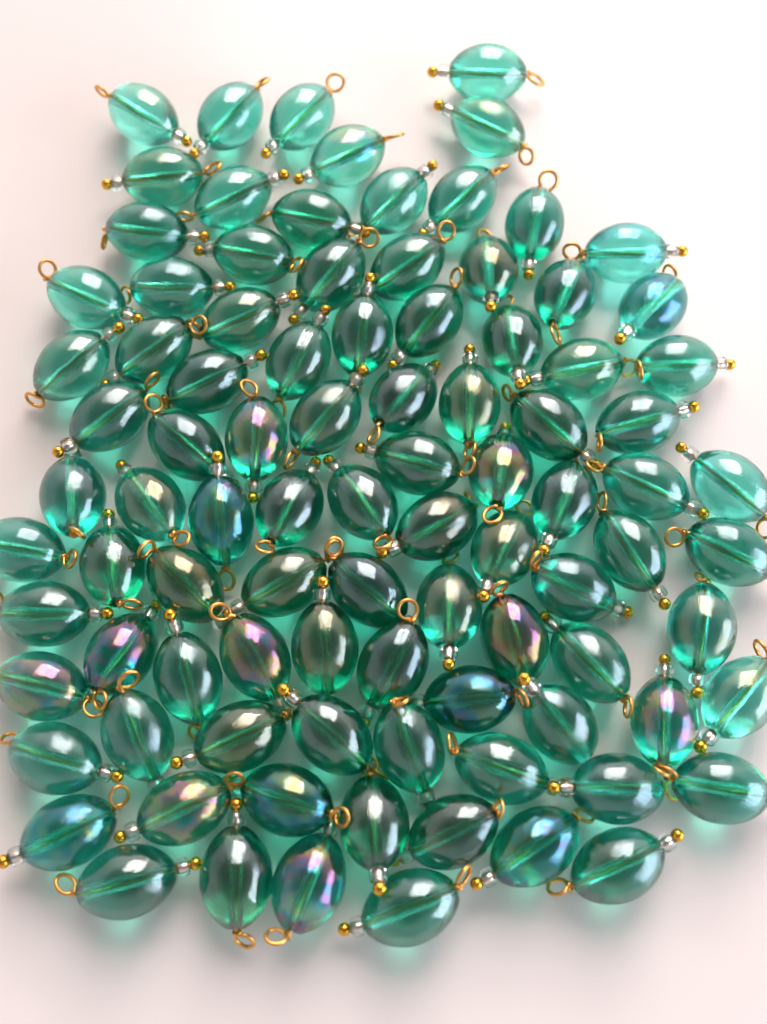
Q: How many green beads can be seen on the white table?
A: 94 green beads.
